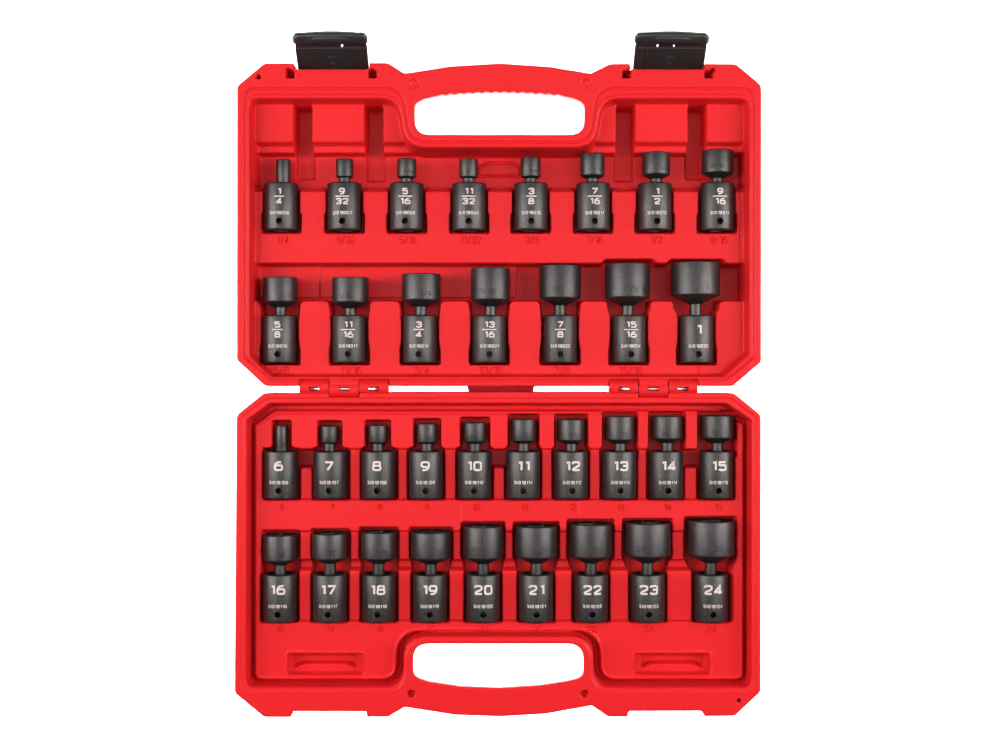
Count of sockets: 34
